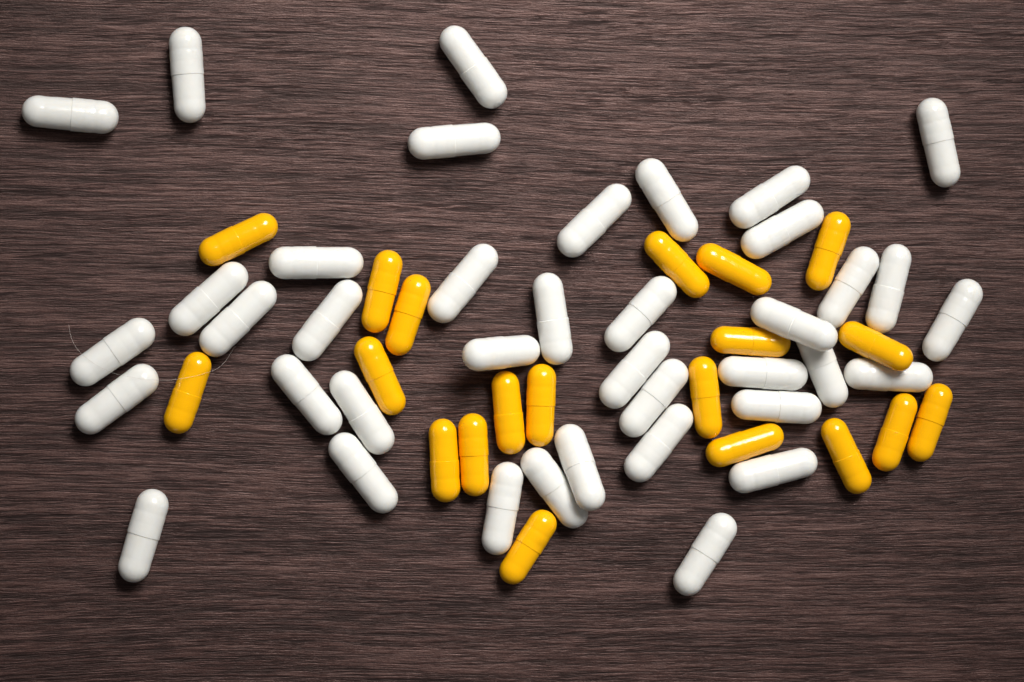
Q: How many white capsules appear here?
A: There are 39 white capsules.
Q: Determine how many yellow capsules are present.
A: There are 20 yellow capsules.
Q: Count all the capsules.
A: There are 59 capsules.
